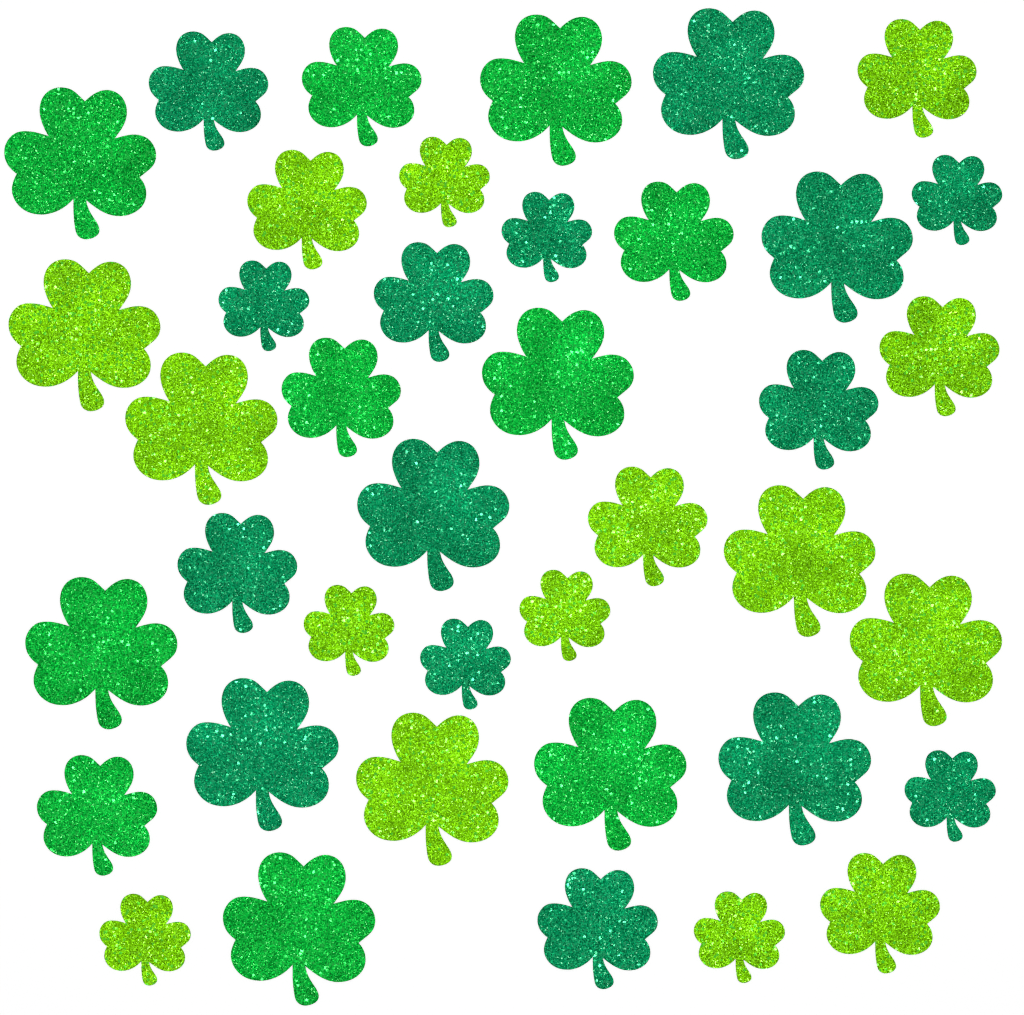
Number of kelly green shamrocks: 10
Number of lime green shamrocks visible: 15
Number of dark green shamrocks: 15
